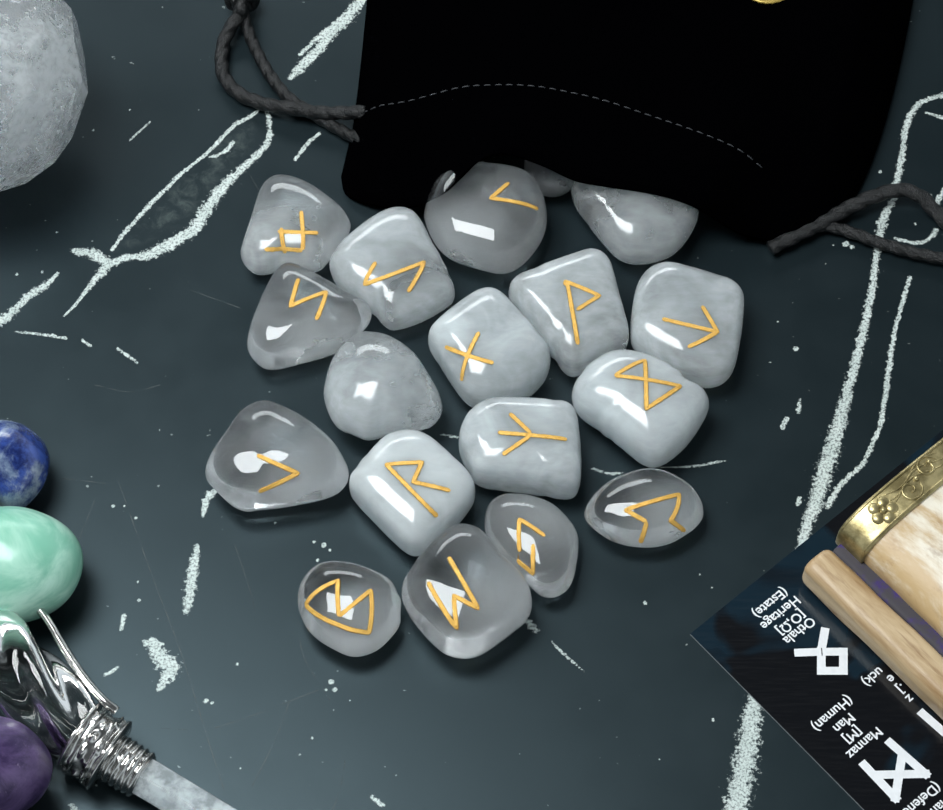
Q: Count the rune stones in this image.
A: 18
